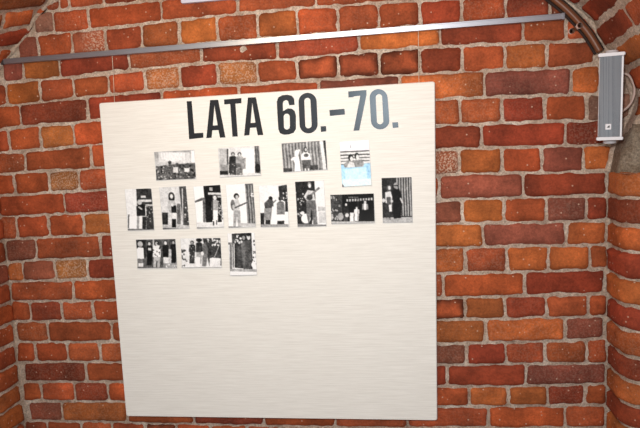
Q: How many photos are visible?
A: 15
